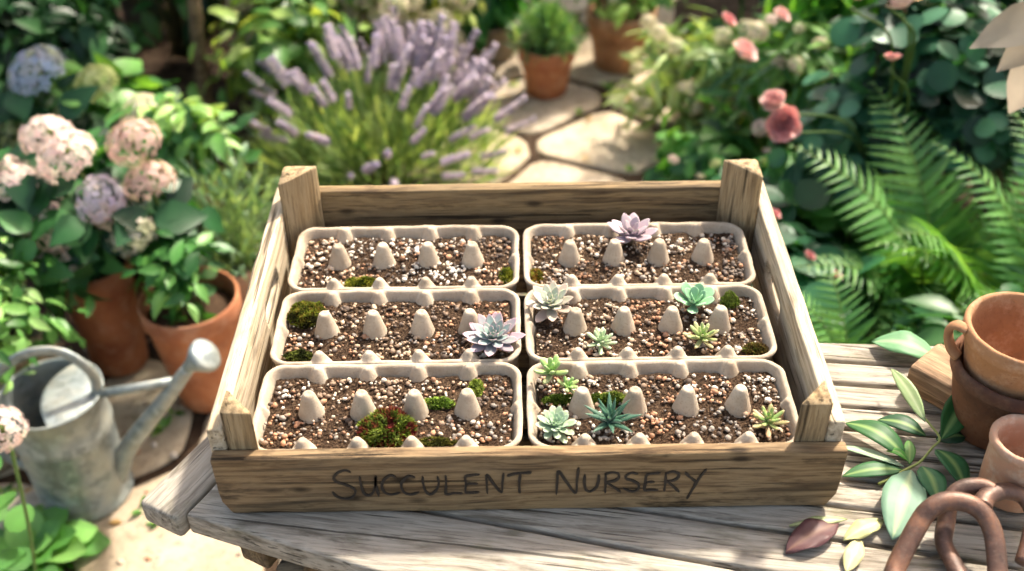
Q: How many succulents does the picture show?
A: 10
